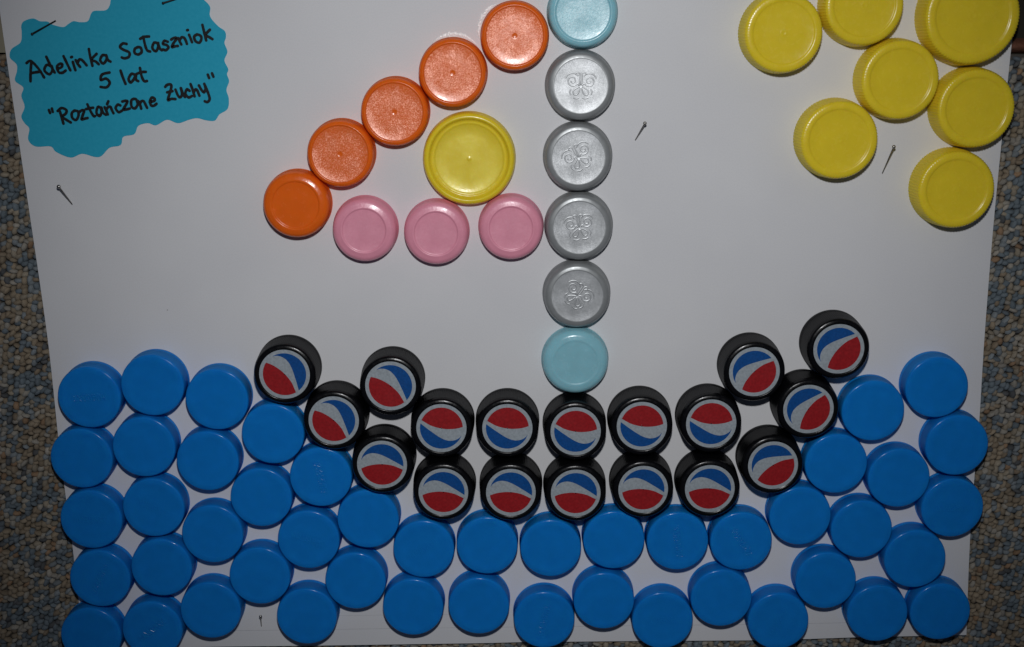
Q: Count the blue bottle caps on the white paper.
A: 47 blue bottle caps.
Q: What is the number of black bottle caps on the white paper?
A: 18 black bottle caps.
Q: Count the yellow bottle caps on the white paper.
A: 8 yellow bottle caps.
